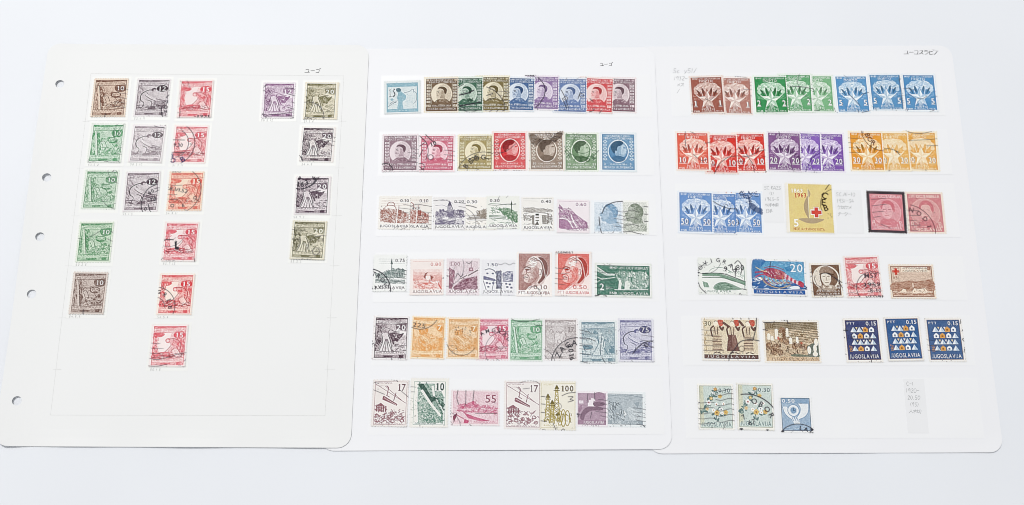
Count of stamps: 102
